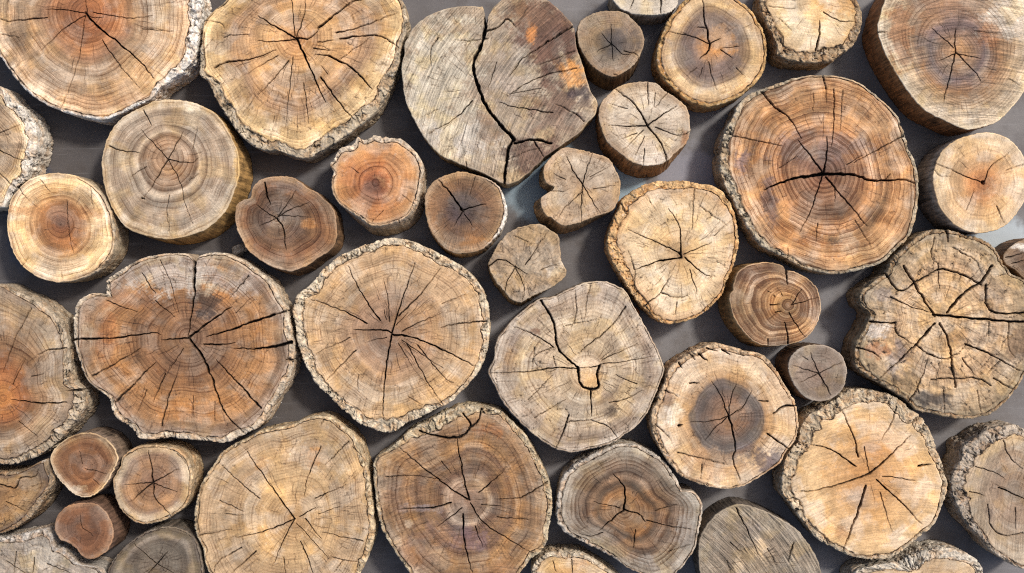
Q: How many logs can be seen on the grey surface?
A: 43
